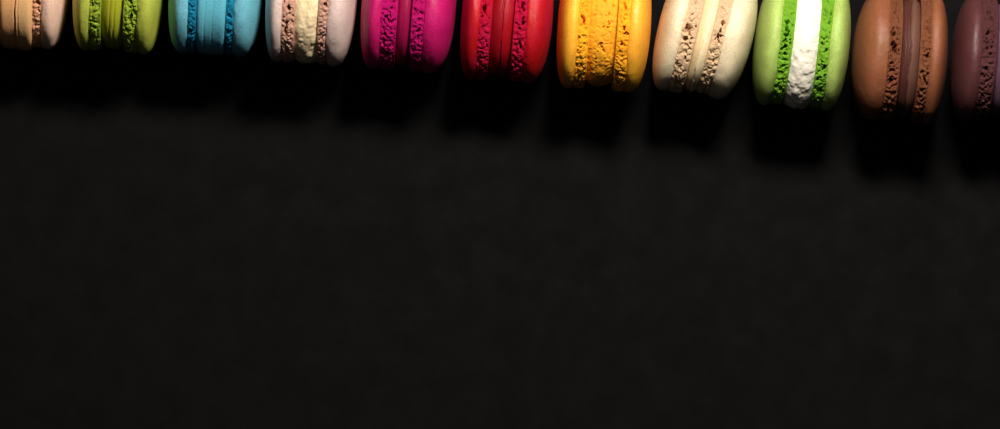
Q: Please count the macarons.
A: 11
